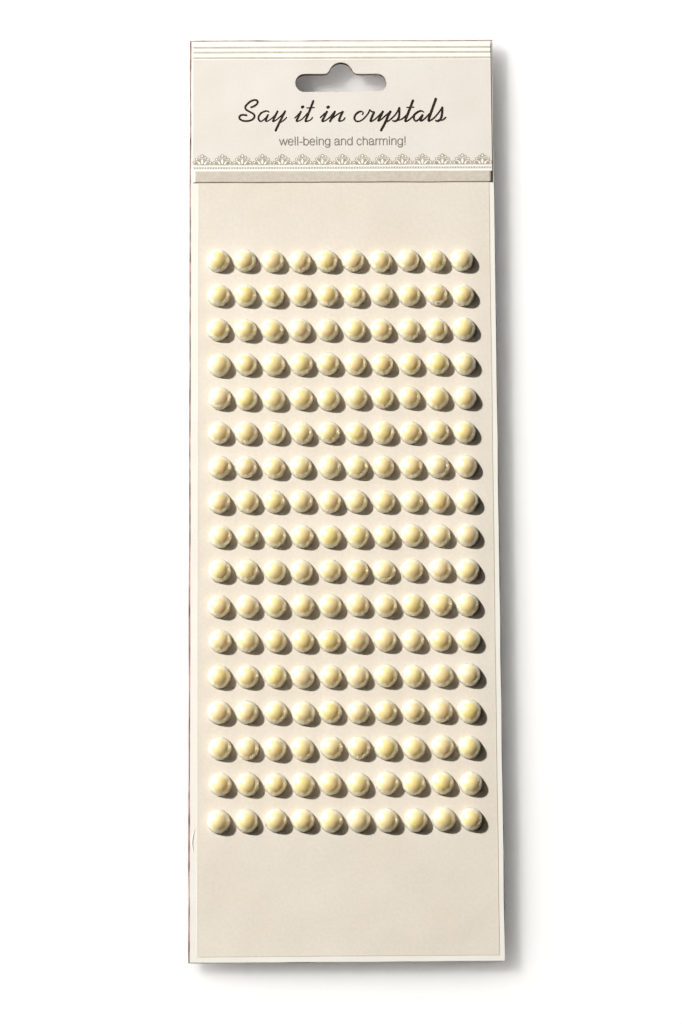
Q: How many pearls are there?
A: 170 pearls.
